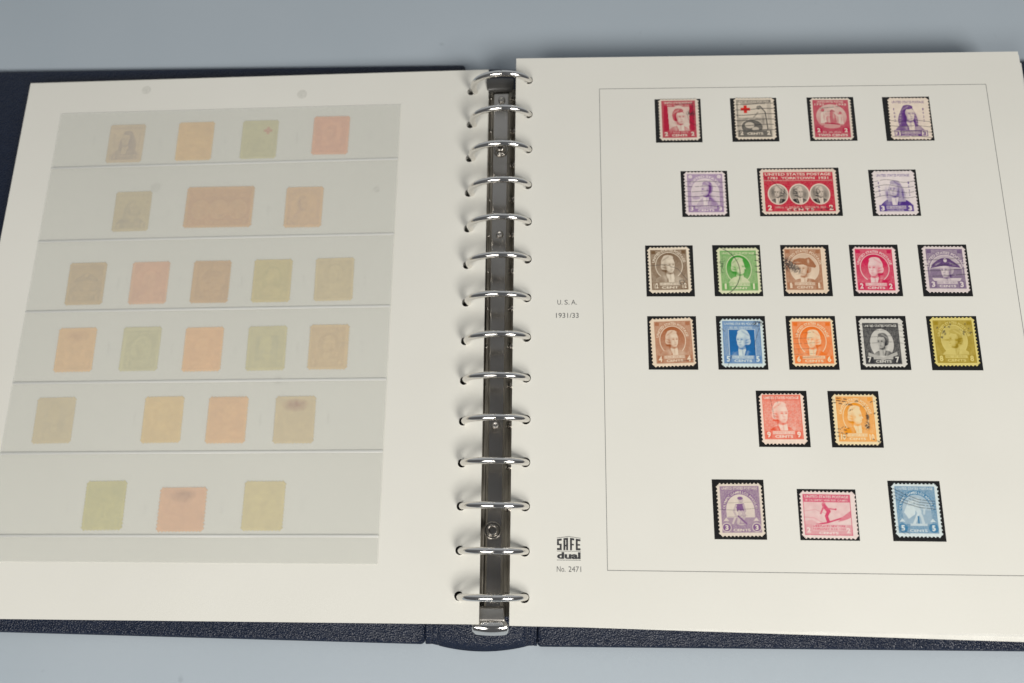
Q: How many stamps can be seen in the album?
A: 46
